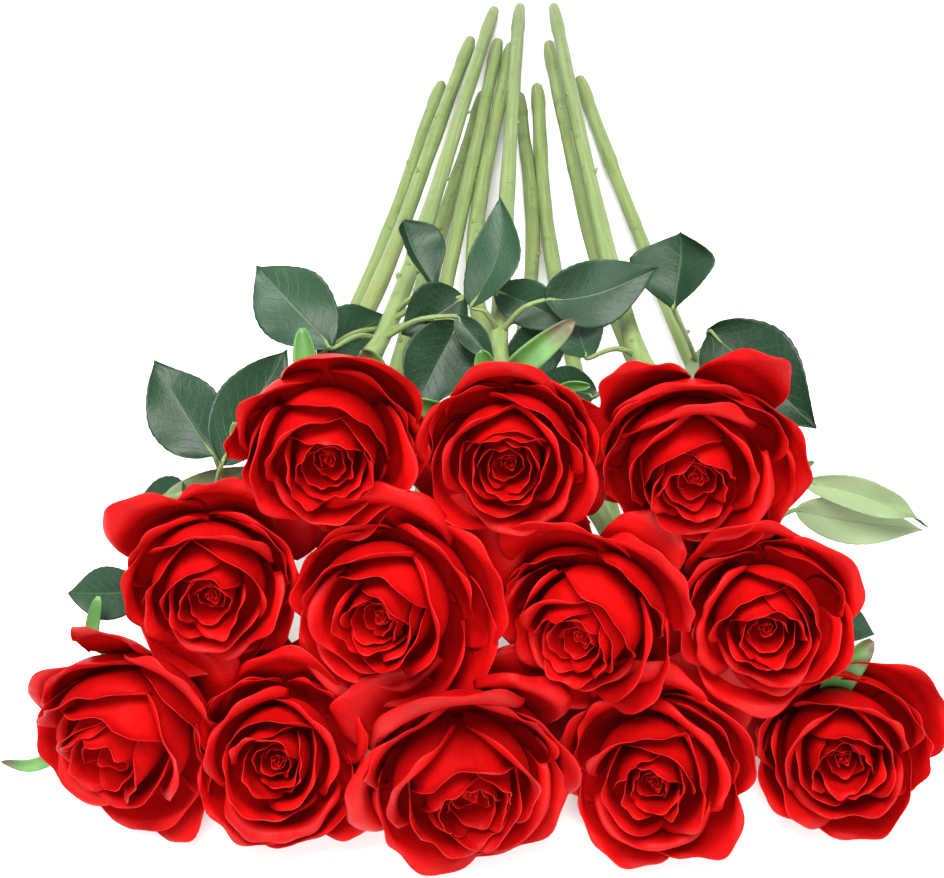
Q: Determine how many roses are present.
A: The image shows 12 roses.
